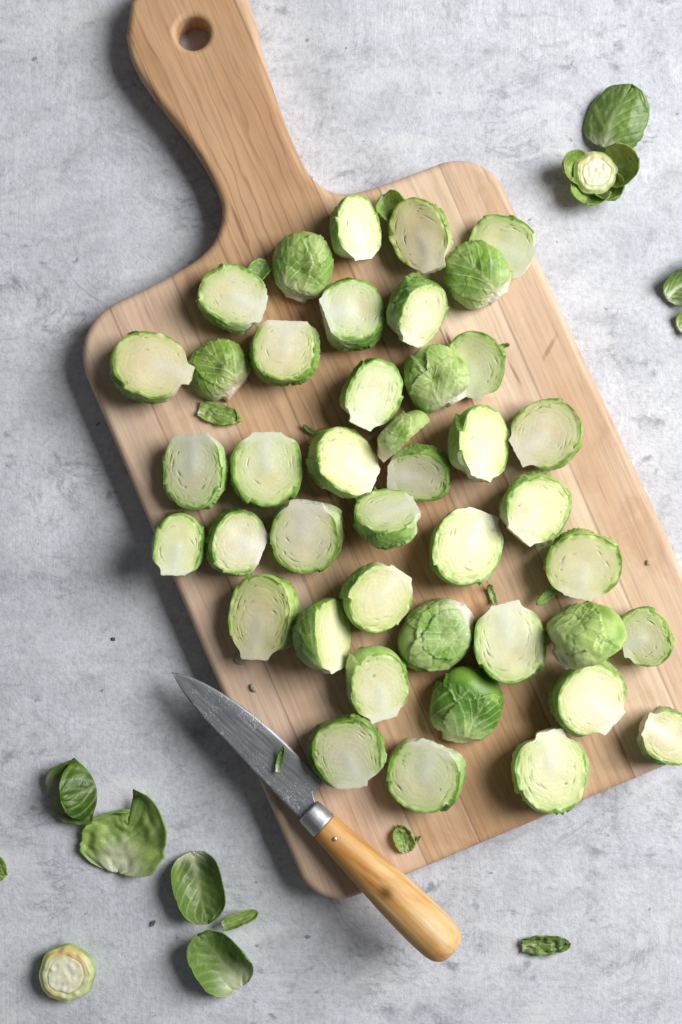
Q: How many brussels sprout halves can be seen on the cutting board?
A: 42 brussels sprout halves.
